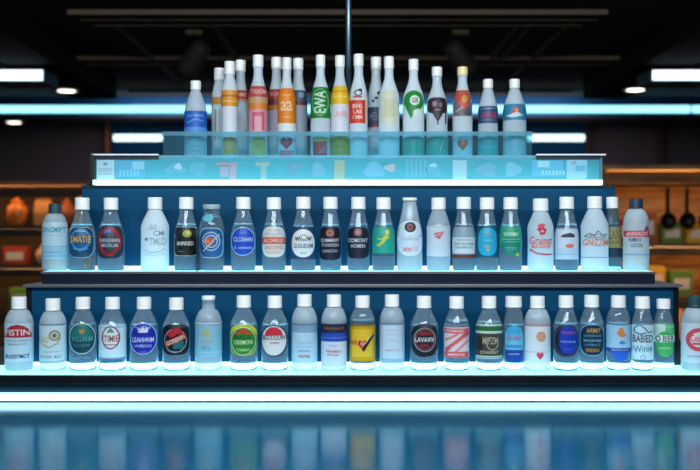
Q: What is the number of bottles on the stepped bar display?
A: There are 64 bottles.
